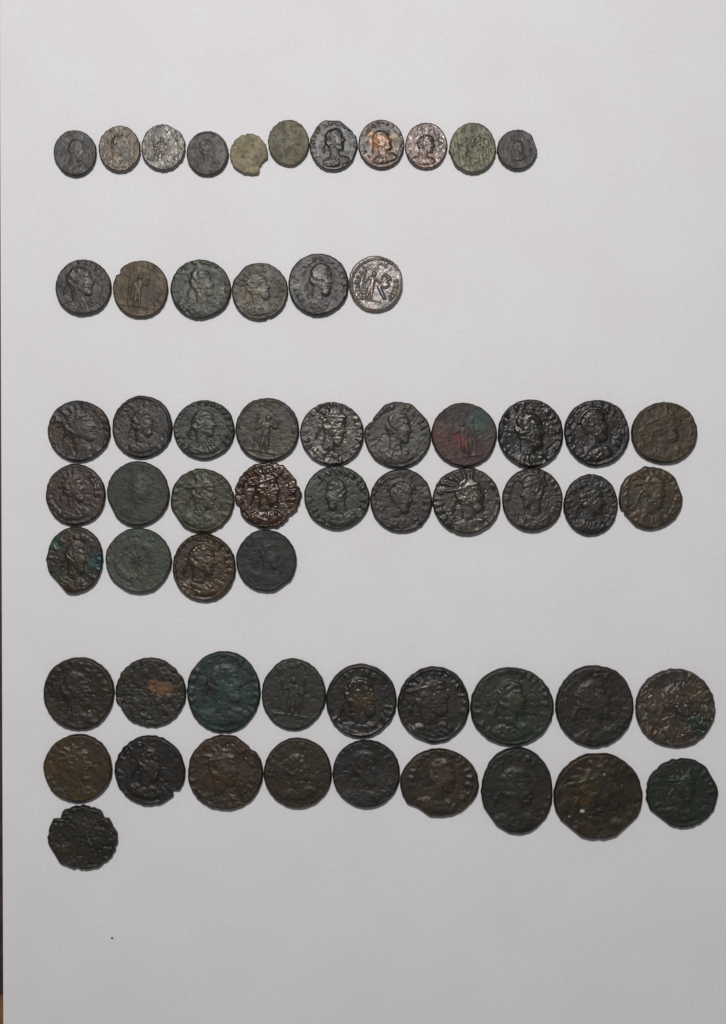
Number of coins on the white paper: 60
